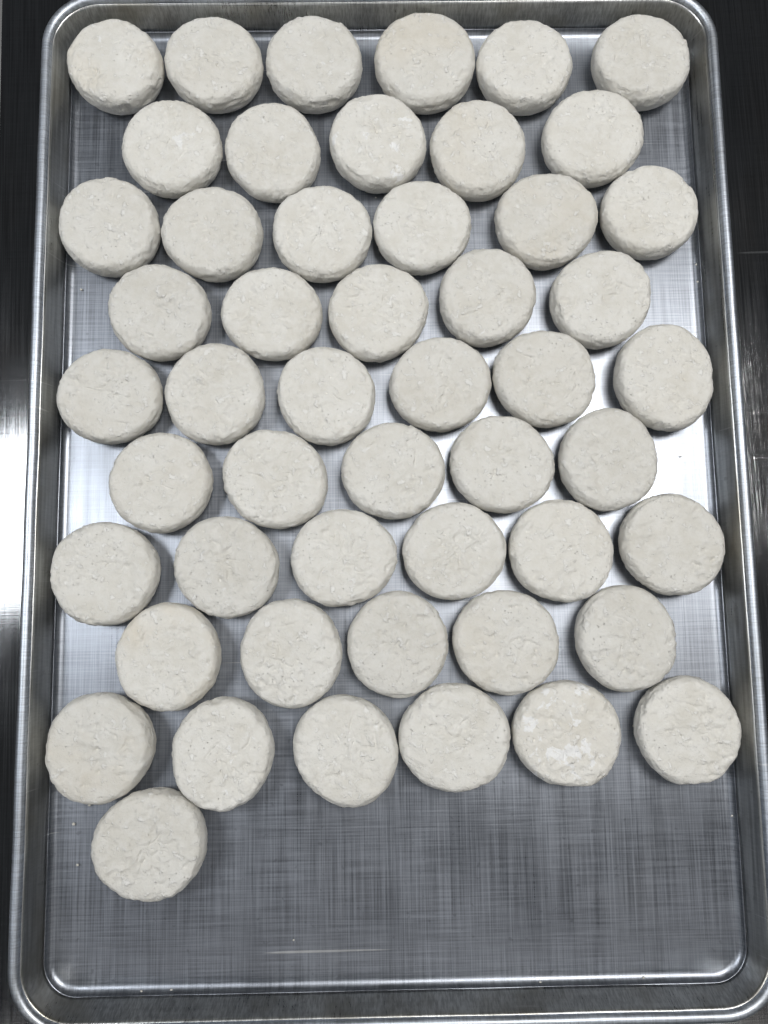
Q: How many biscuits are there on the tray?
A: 51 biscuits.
